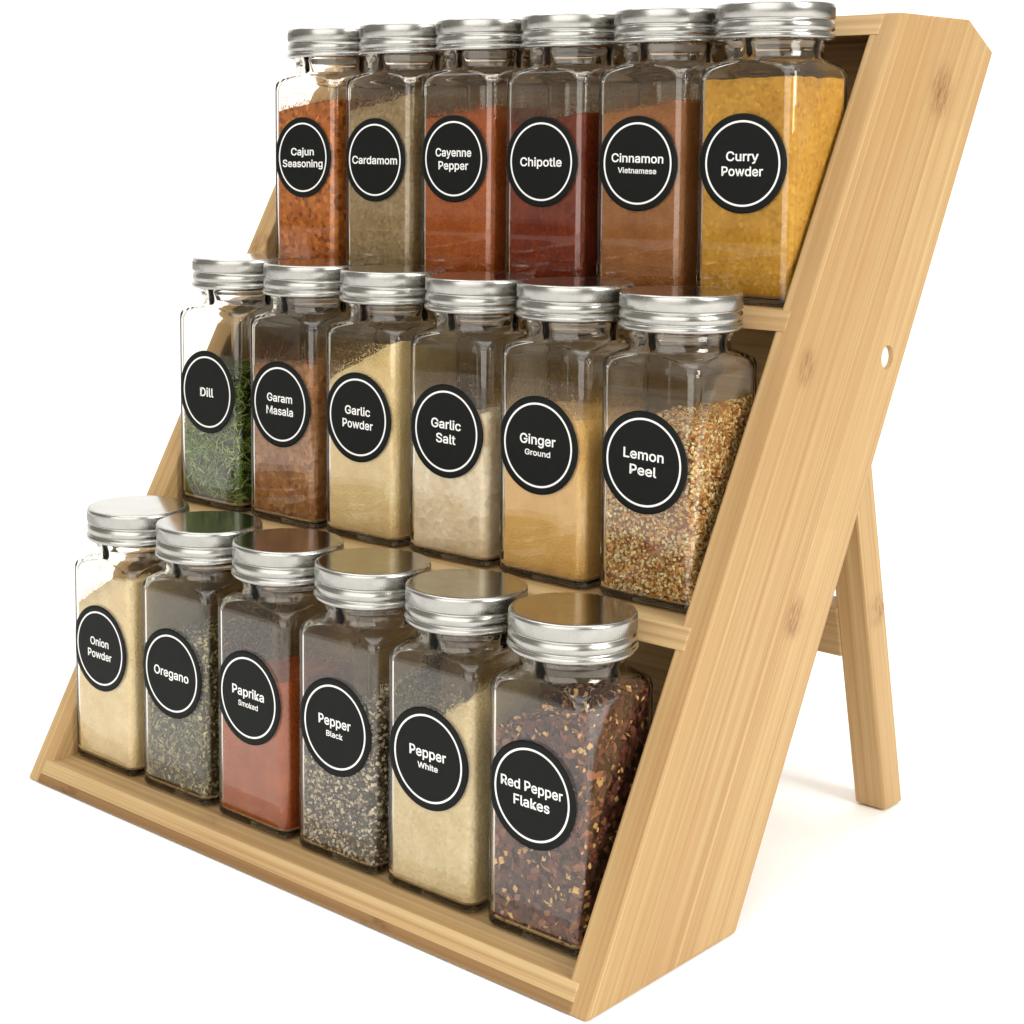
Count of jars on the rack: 18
